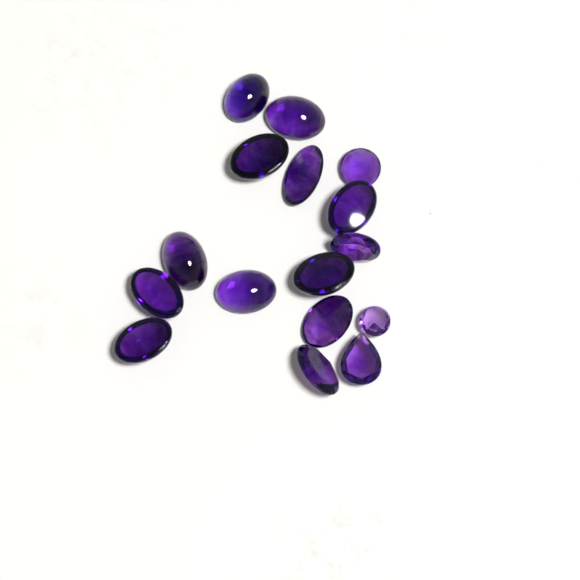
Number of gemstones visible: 16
